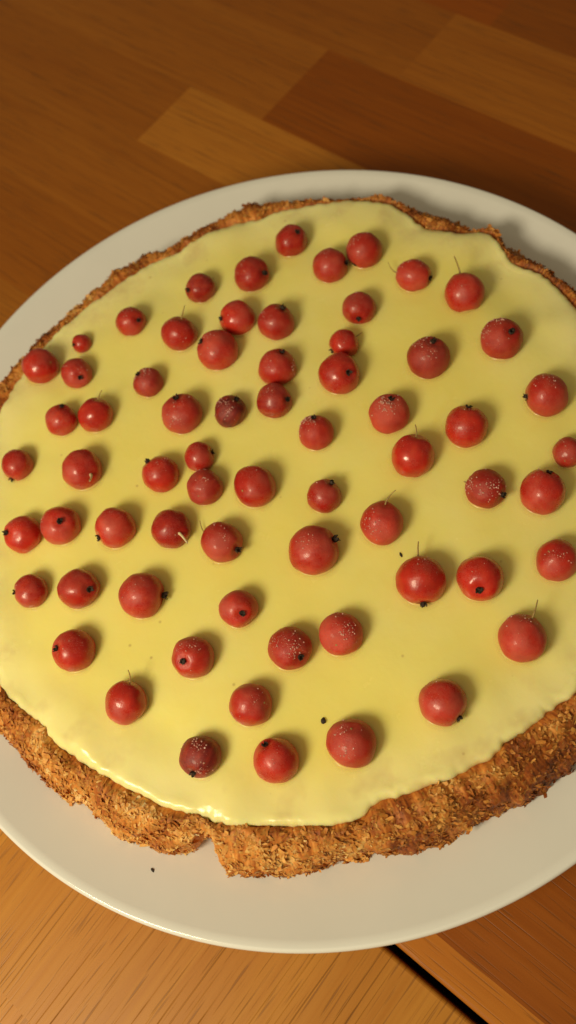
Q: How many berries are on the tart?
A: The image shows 67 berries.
